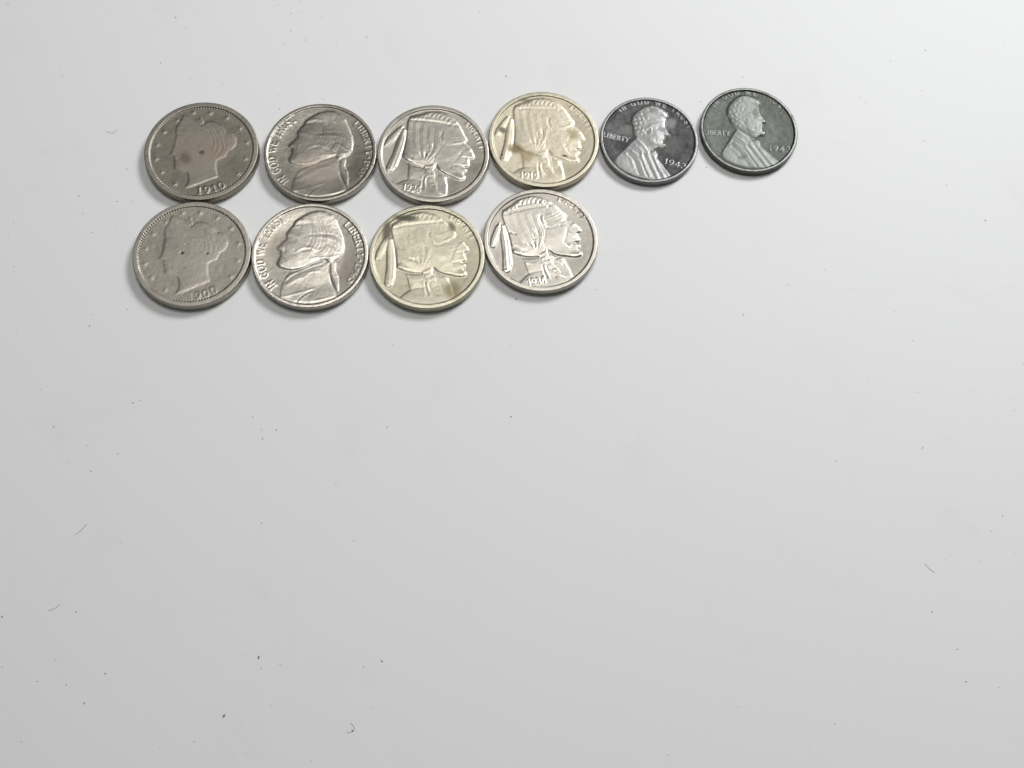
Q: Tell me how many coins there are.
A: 10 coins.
